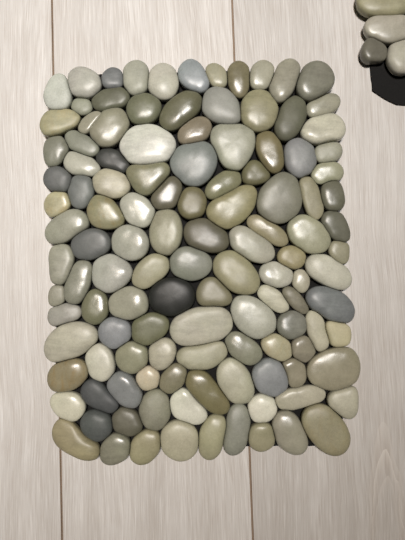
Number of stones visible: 125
